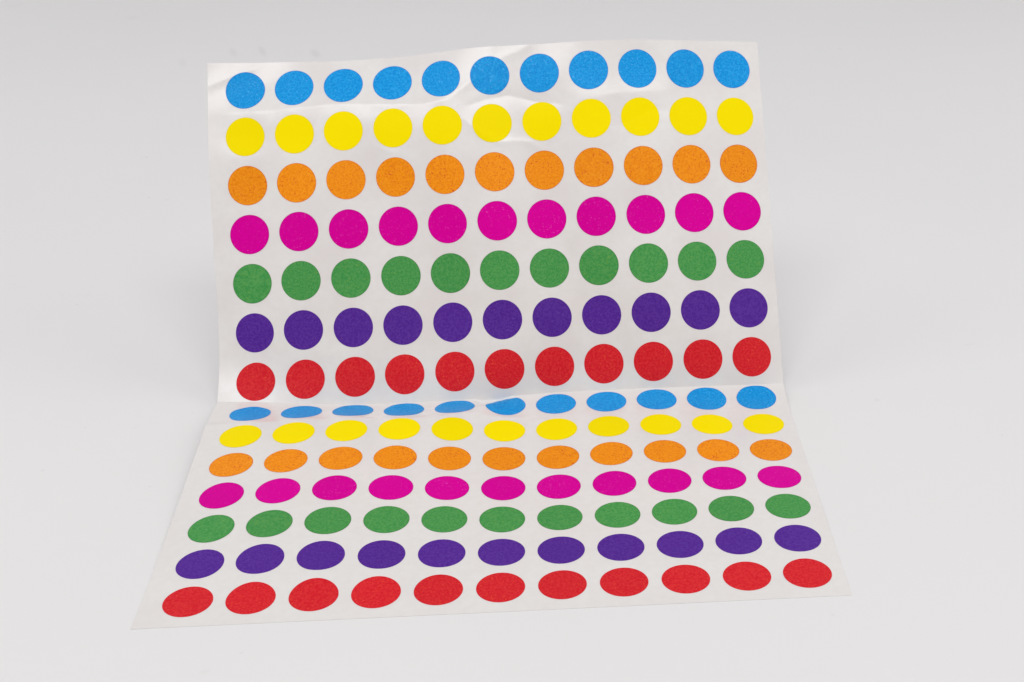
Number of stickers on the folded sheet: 154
